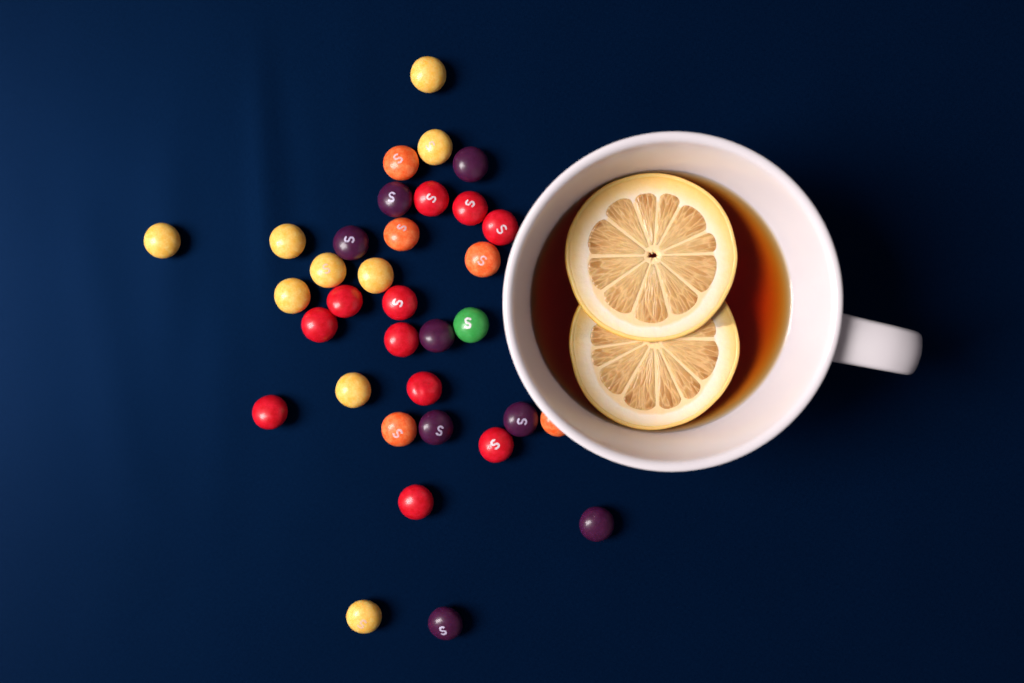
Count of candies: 34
